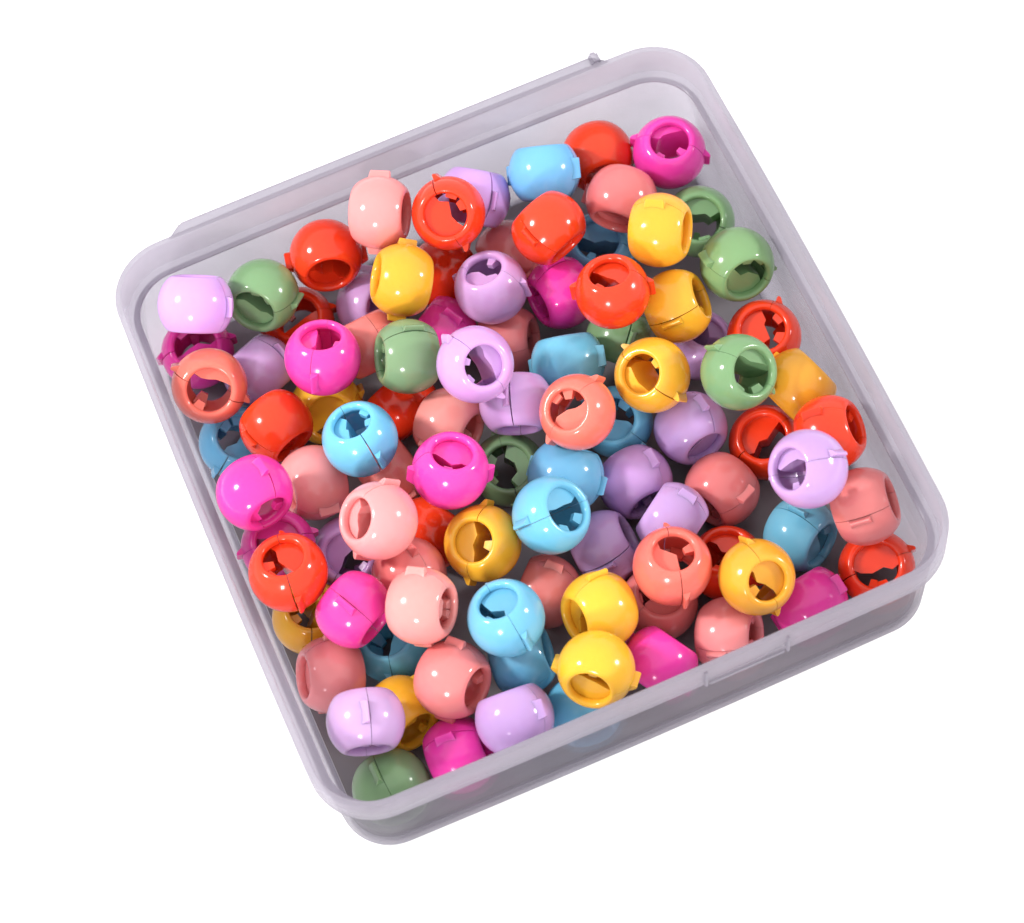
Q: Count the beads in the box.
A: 98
